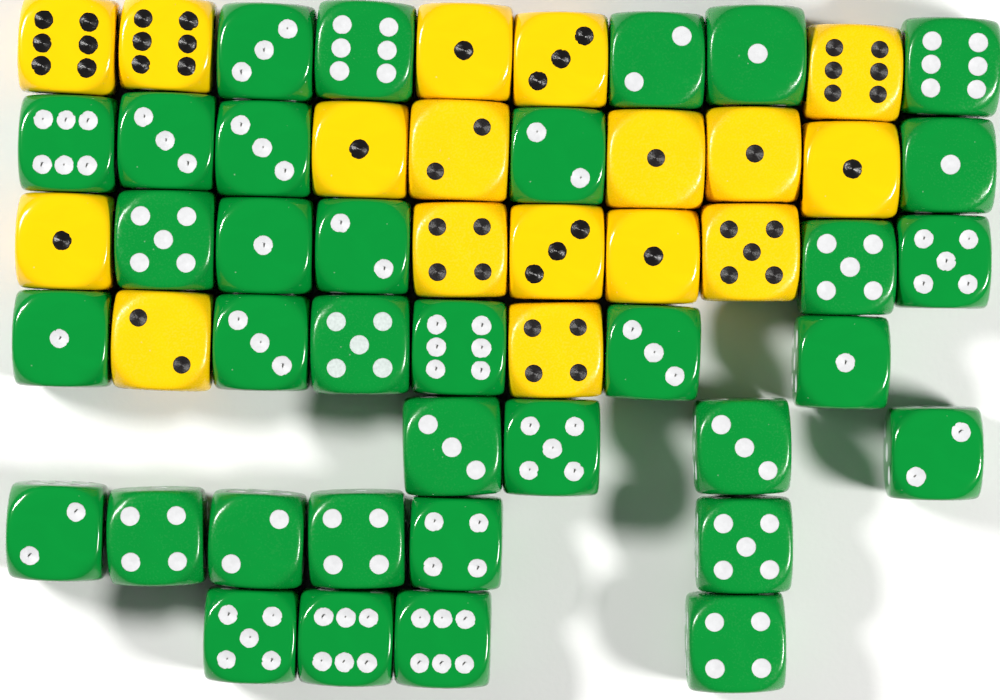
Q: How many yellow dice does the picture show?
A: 17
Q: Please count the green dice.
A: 35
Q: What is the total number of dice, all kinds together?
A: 52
